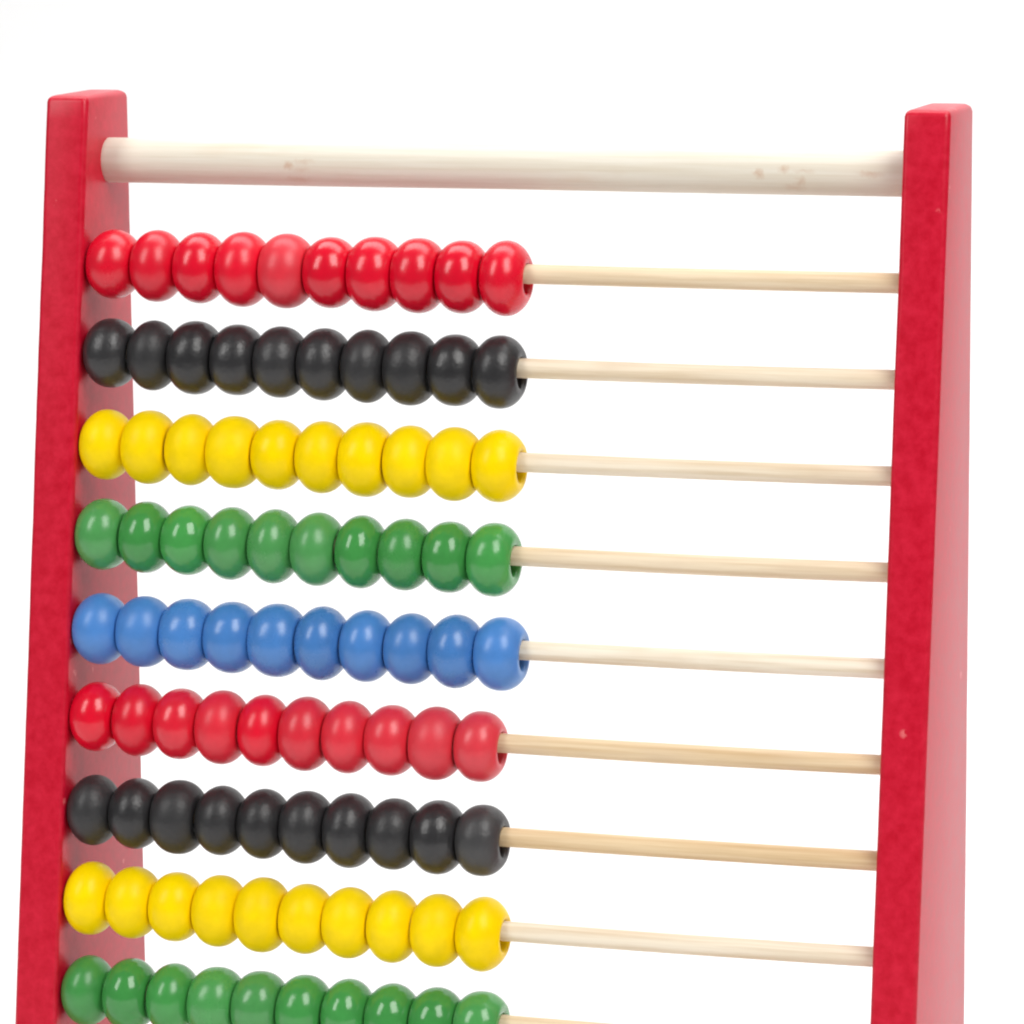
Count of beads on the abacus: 90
